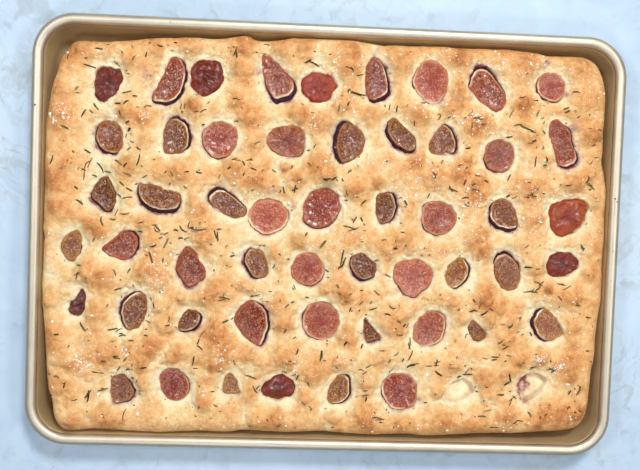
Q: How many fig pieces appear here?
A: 52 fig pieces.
